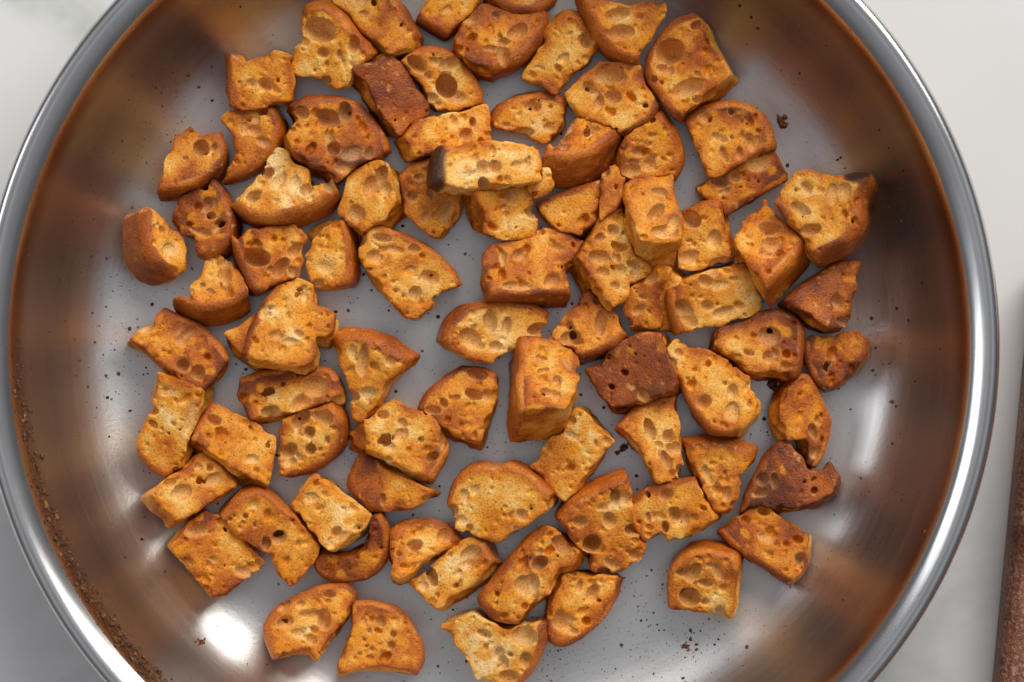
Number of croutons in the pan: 83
